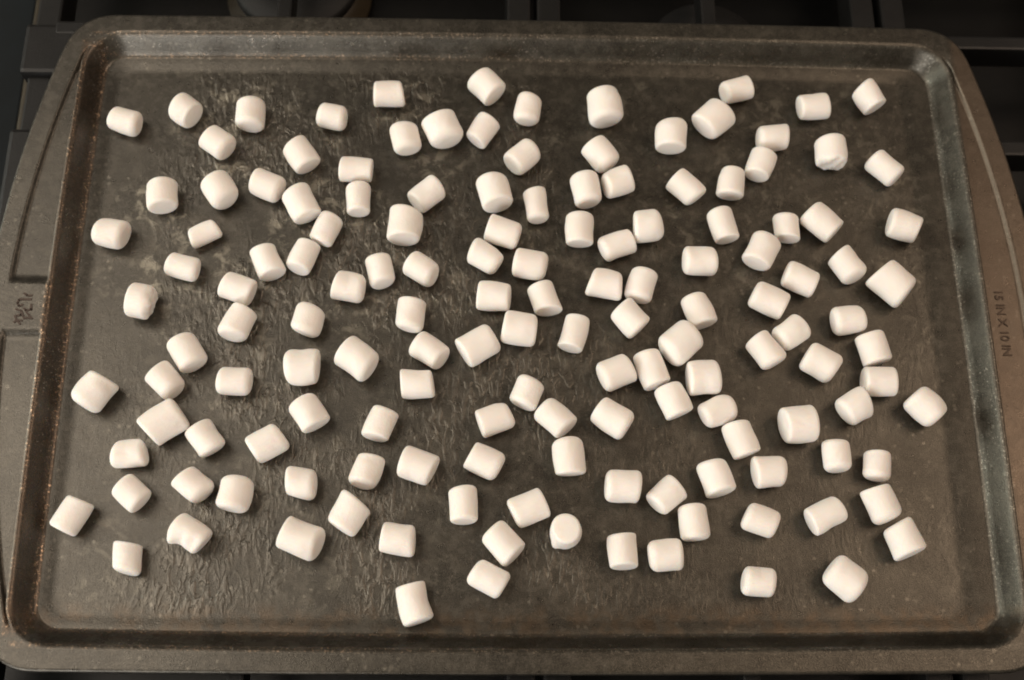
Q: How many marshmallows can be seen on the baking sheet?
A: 146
